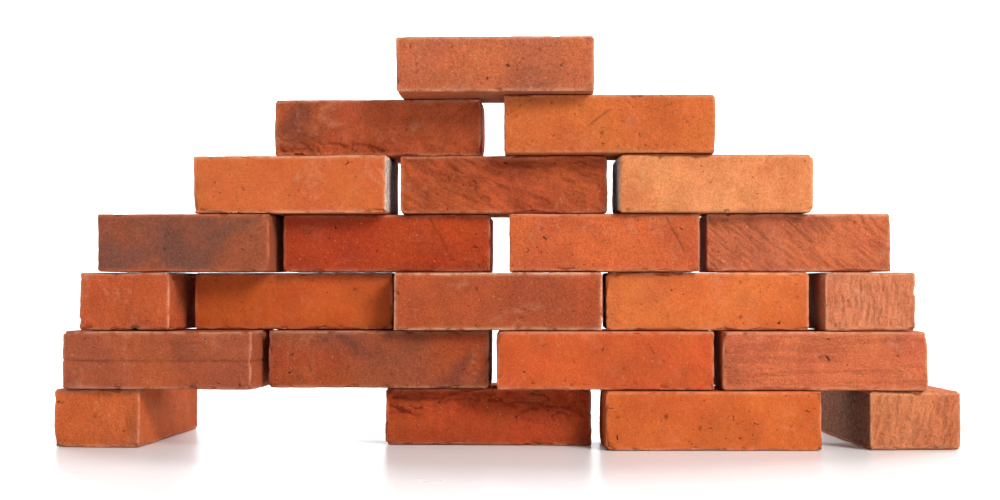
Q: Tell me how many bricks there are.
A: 23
